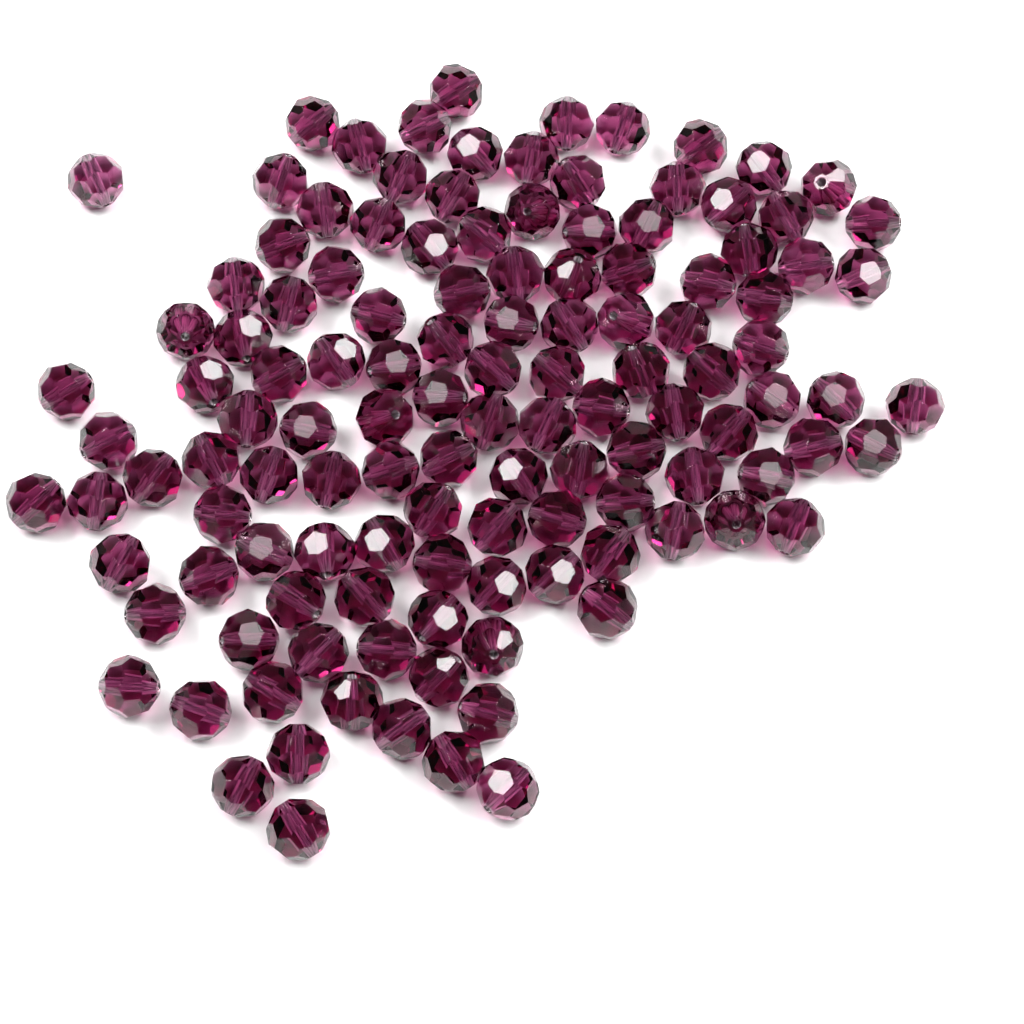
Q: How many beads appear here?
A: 124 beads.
